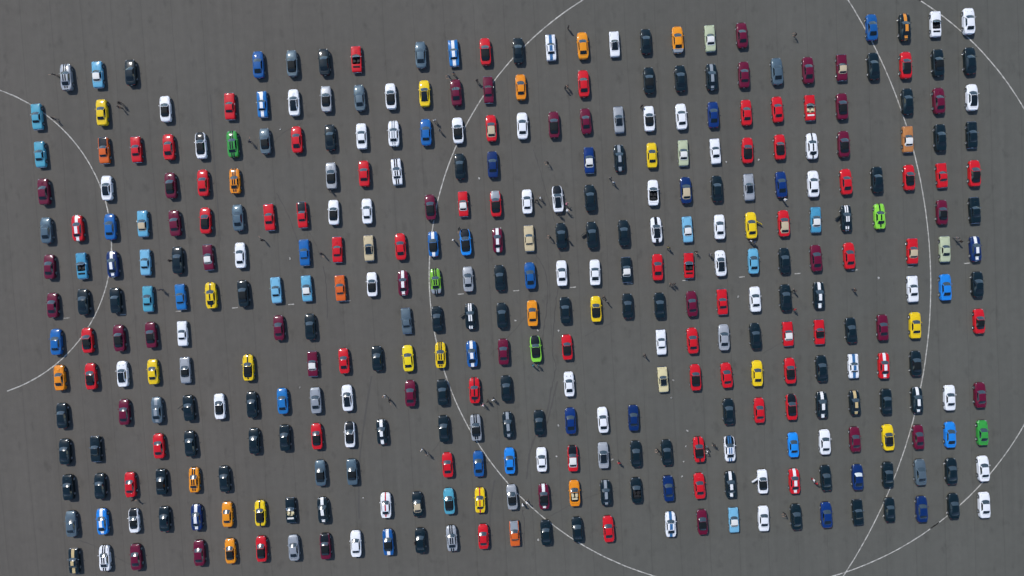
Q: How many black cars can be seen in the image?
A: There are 90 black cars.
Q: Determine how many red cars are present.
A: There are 60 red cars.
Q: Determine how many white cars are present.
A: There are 56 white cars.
